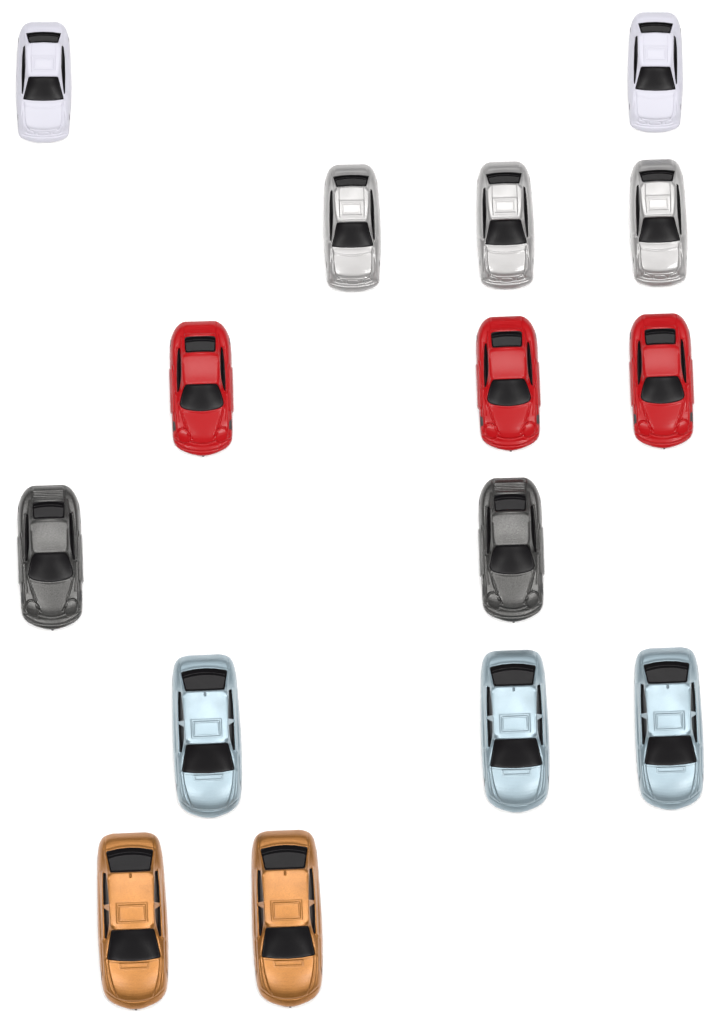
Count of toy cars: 15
